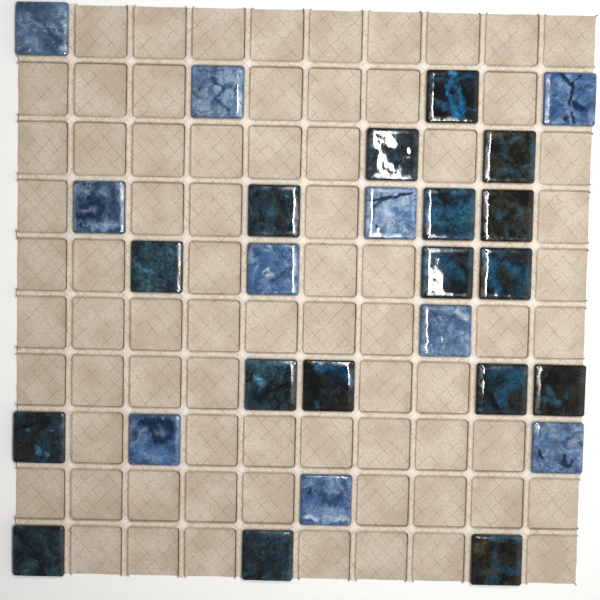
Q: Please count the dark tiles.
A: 17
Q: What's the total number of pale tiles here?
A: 10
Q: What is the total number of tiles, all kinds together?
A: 27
